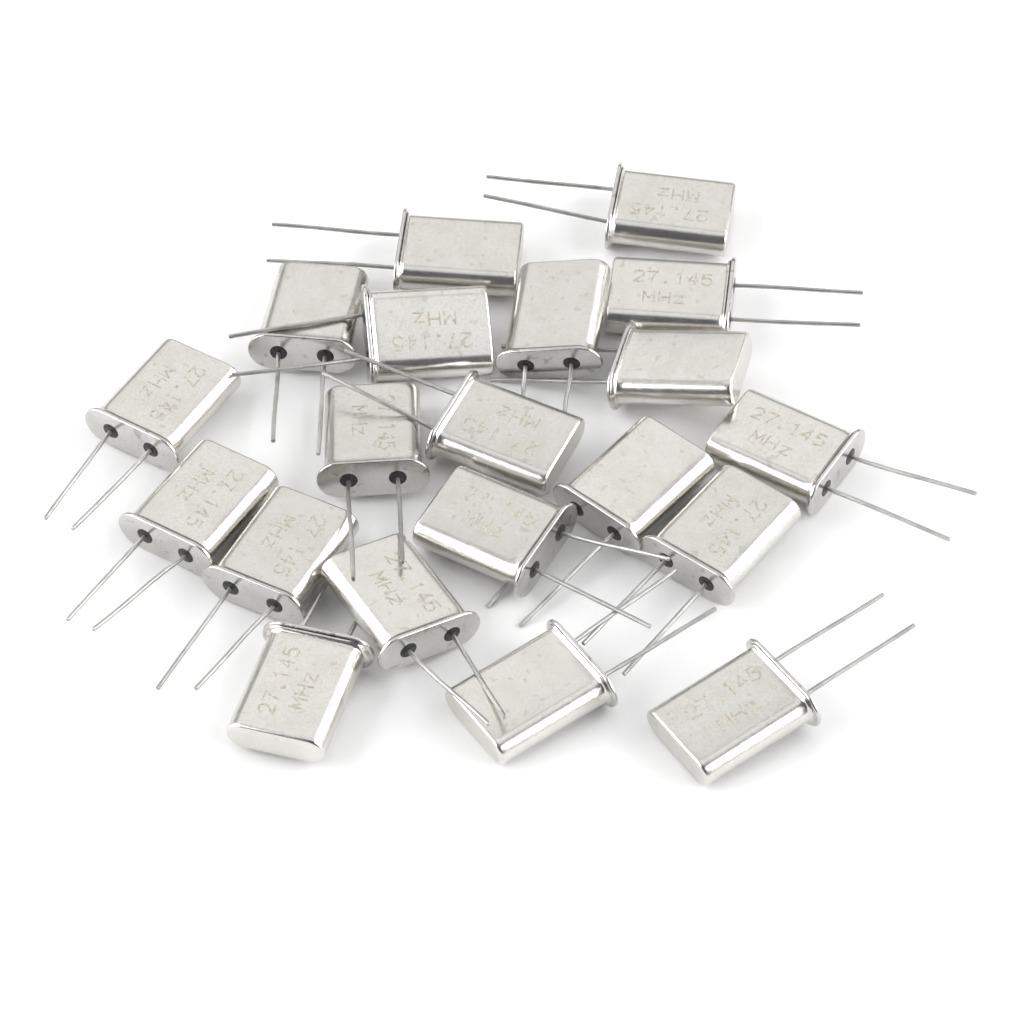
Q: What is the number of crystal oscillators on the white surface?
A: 20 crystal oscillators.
